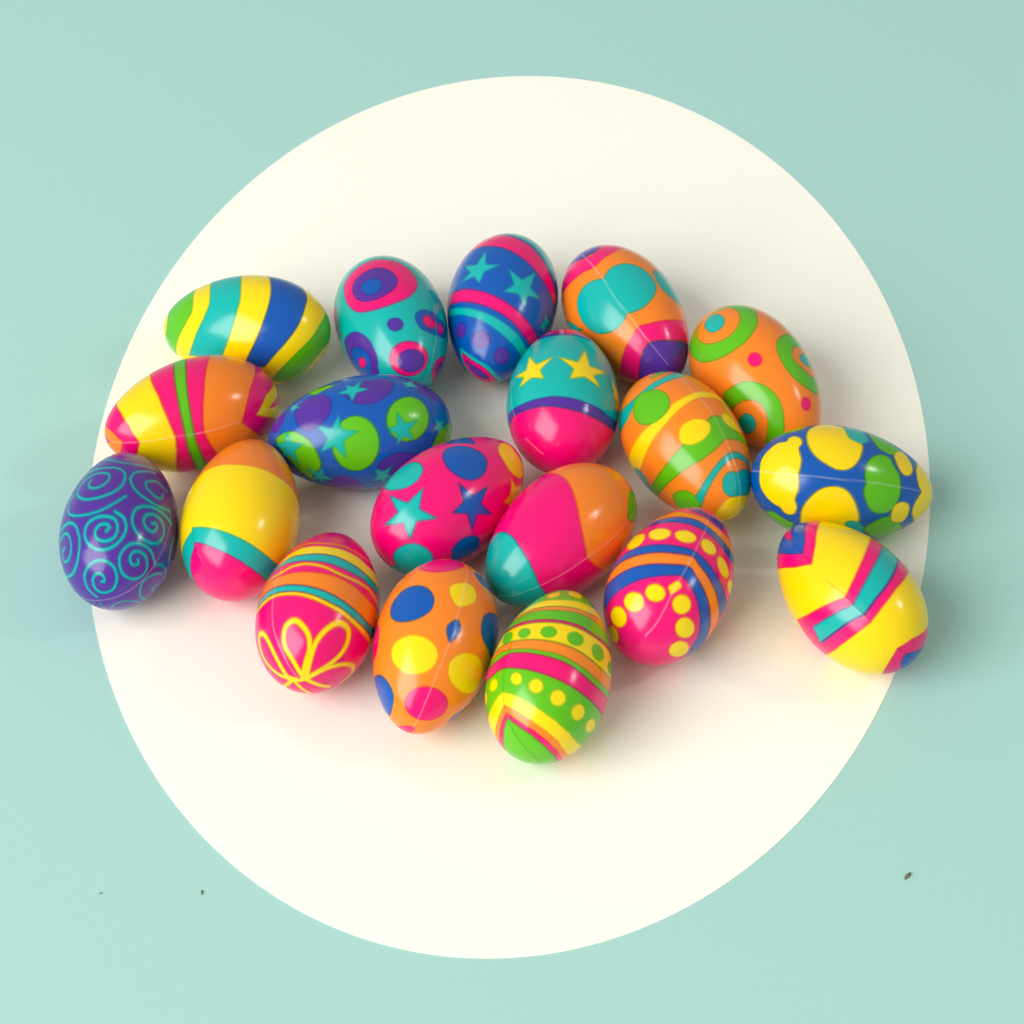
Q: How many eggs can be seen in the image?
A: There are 19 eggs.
